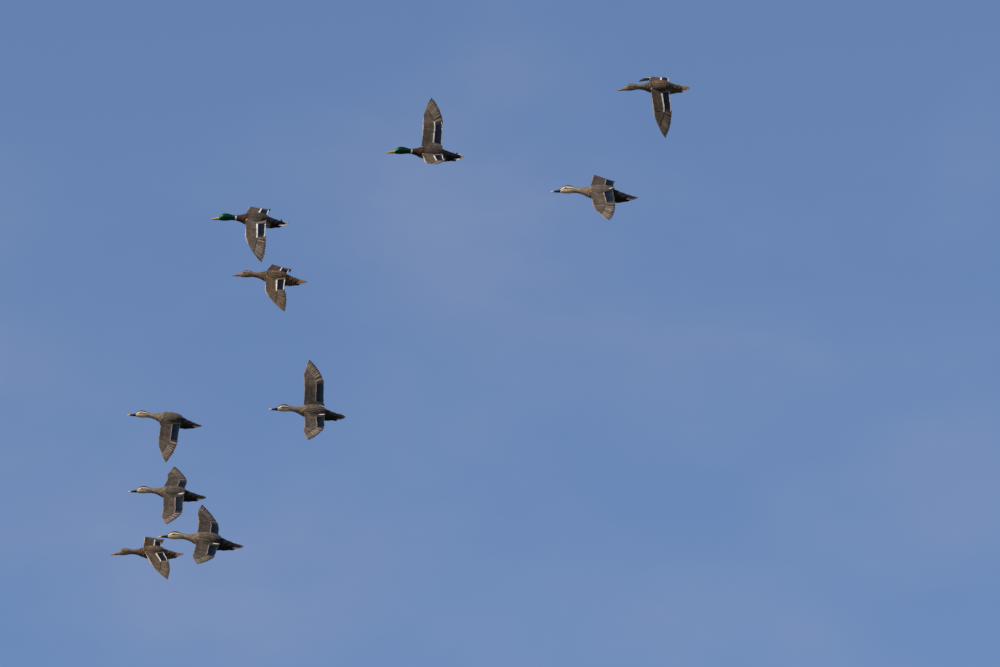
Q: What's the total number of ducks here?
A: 10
